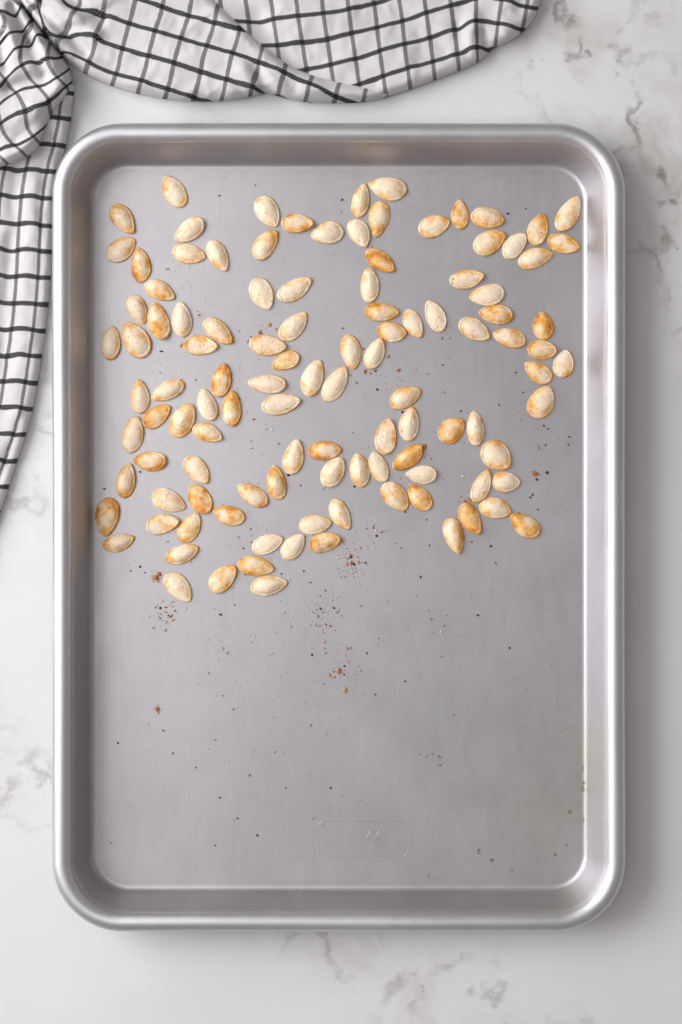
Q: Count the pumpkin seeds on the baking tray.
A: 111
